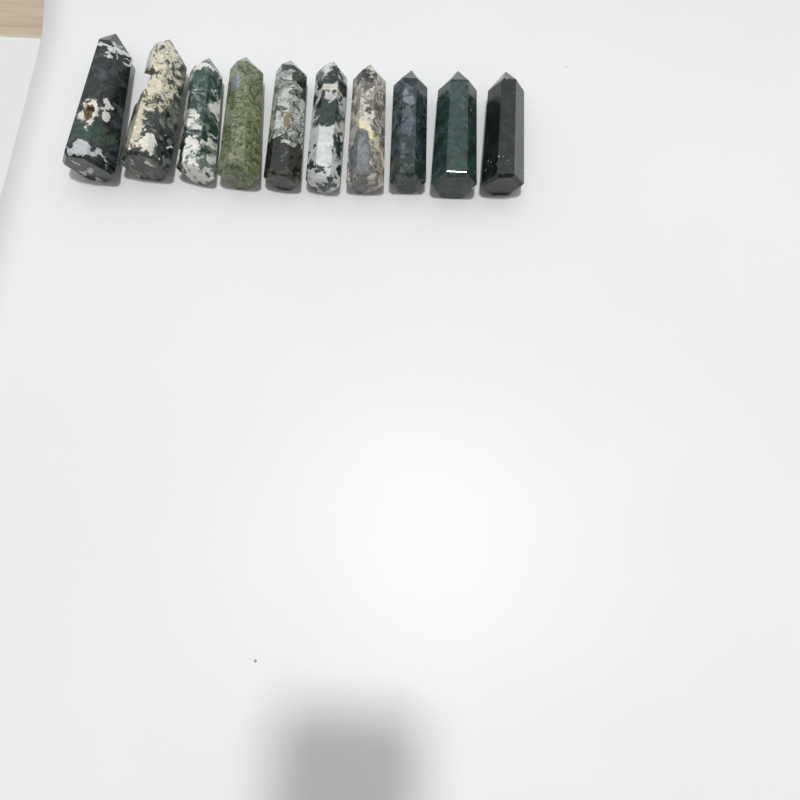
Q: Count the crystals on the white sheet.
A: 10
